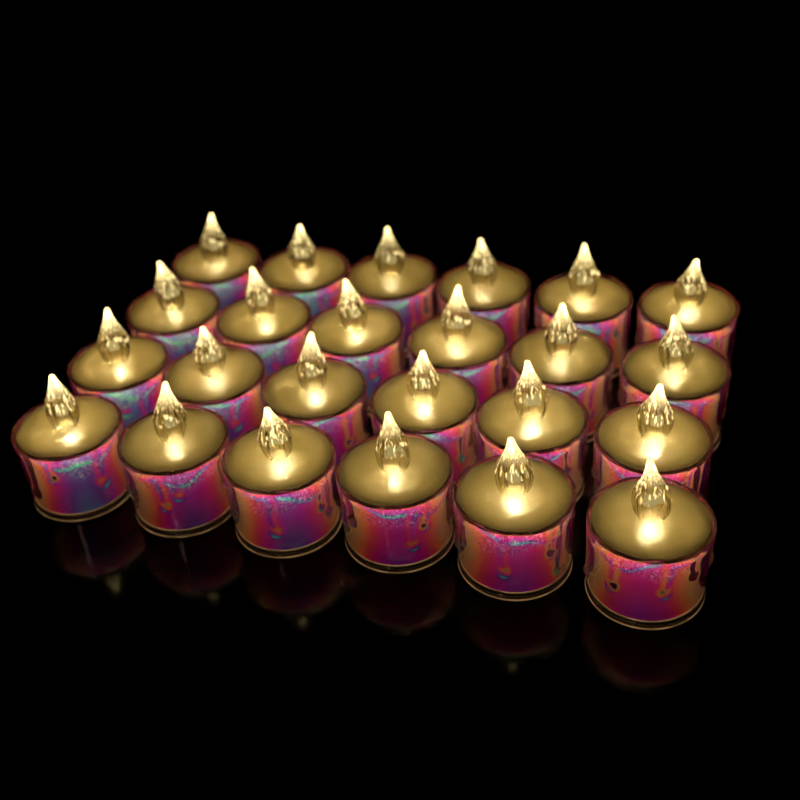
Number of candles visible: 24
